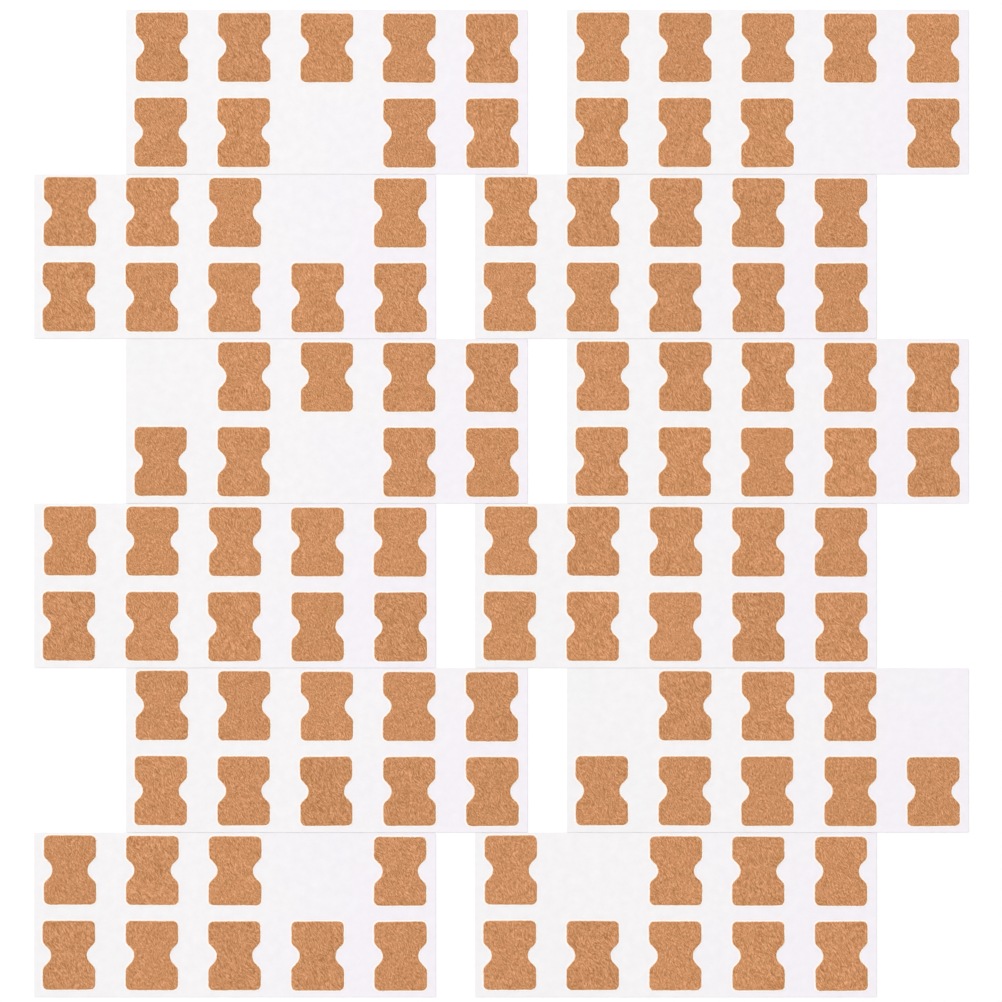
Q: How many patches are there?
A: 111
